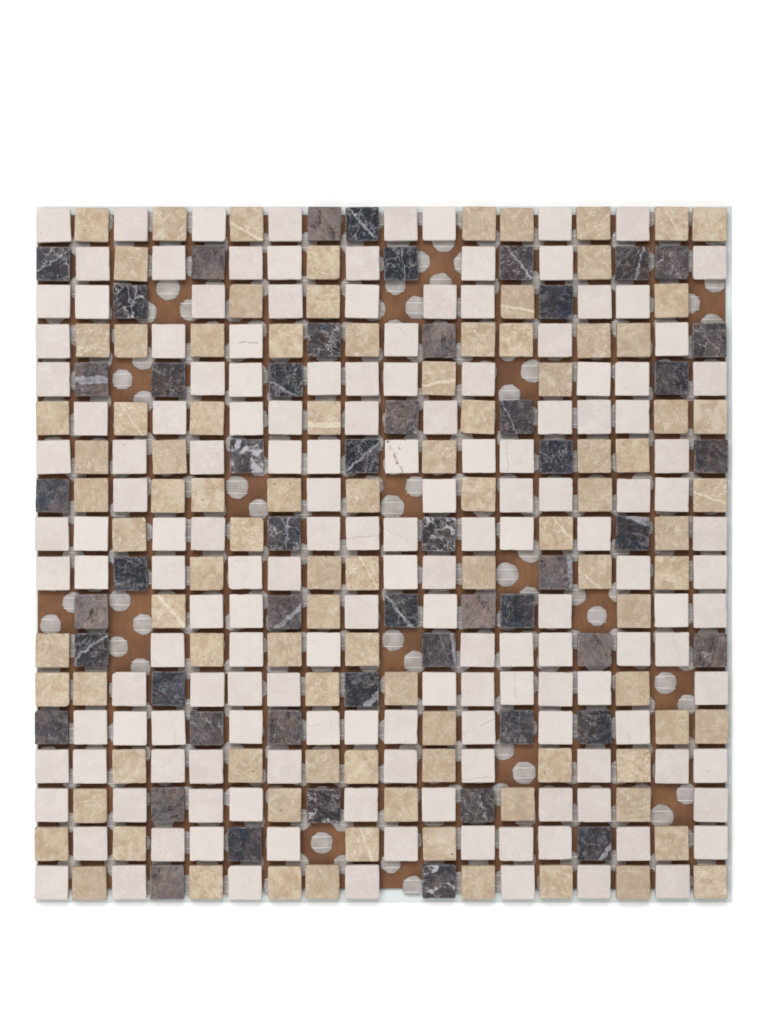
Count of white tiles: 157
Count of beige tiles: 96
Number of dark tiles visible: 52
